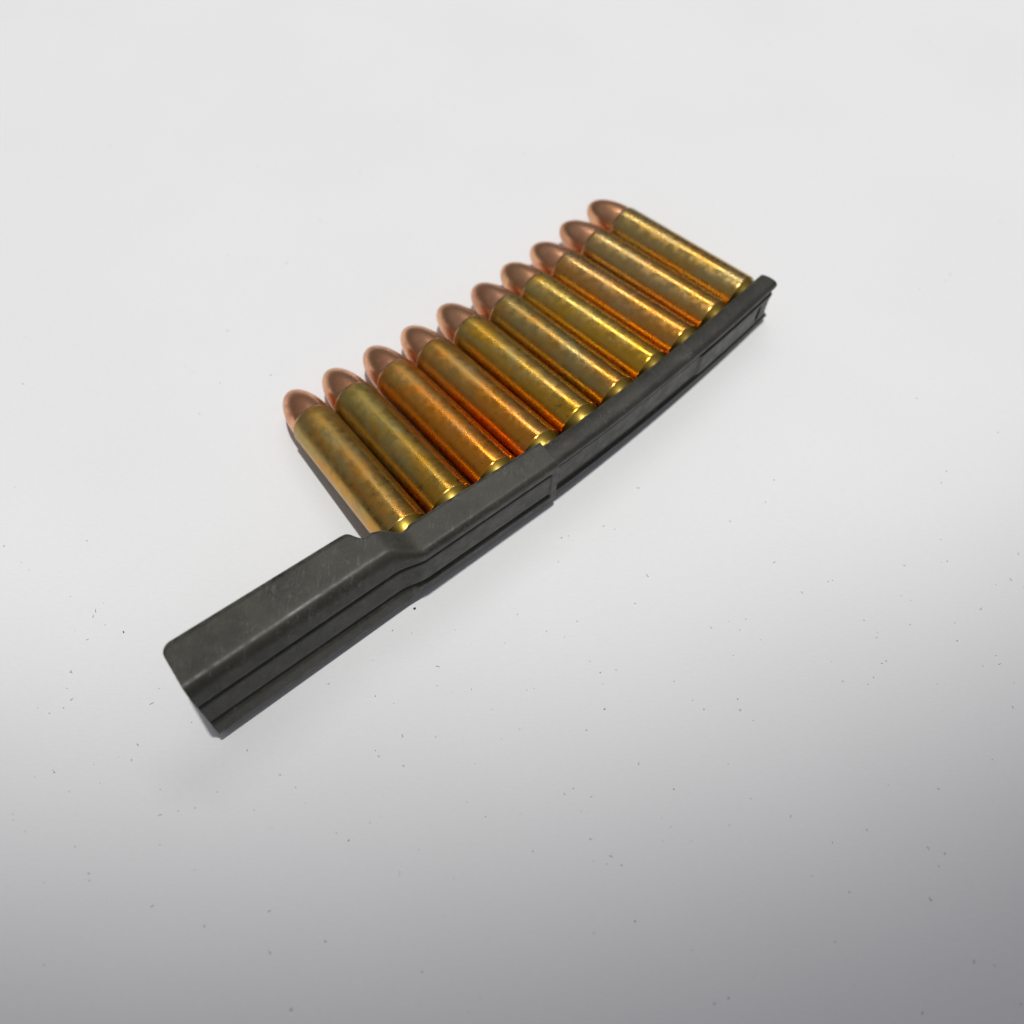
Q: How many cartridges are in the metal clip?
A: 10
